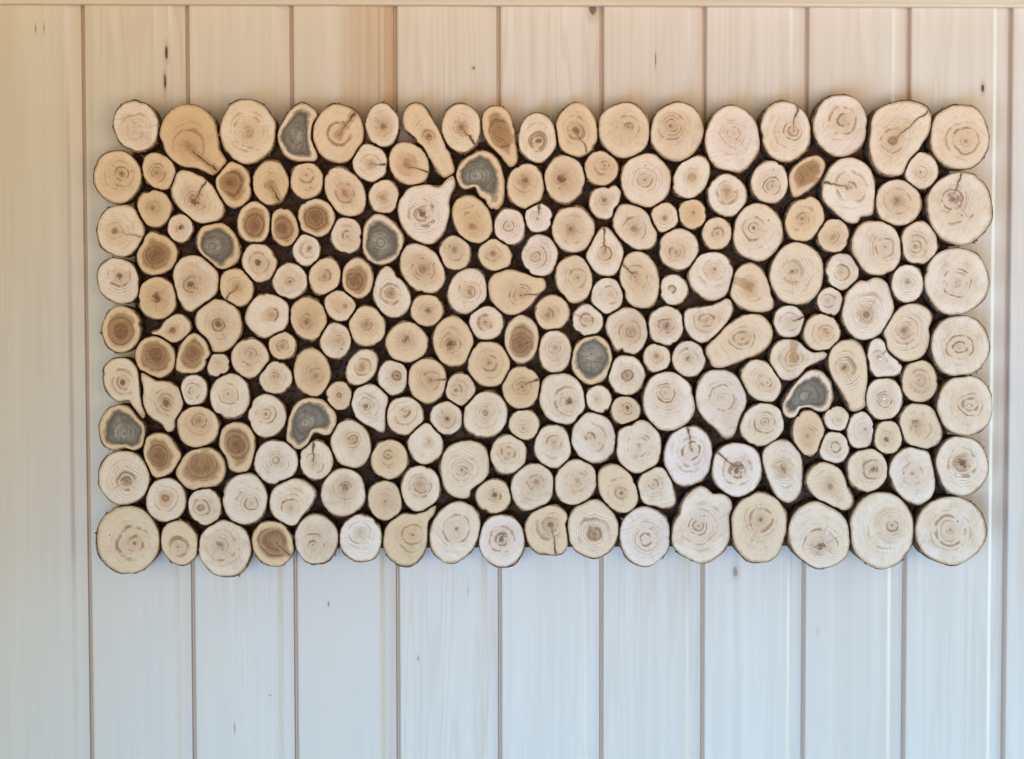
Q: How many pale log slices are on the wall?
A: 197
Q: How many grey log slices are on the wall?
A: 8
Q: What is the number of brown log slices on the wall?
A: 16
